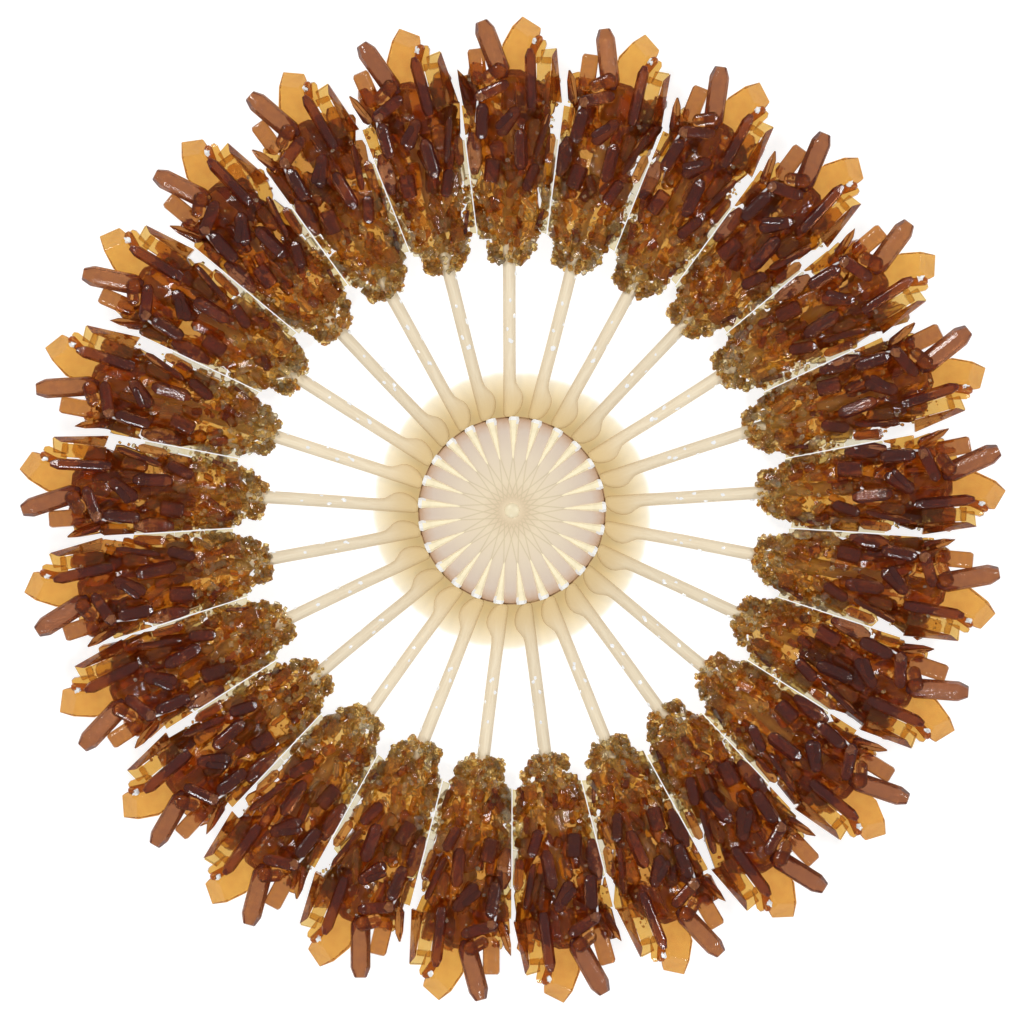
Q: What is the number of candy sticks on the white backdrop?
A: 25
